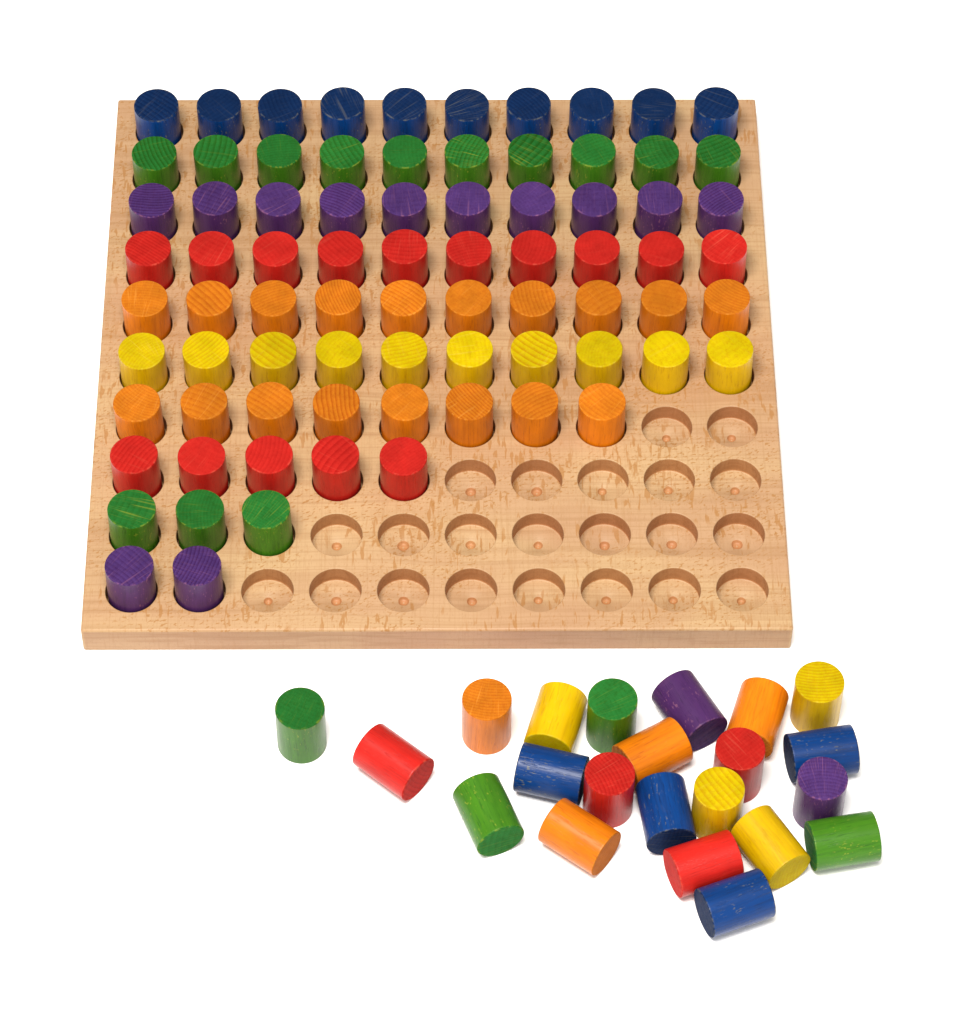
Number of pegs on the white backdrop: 100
